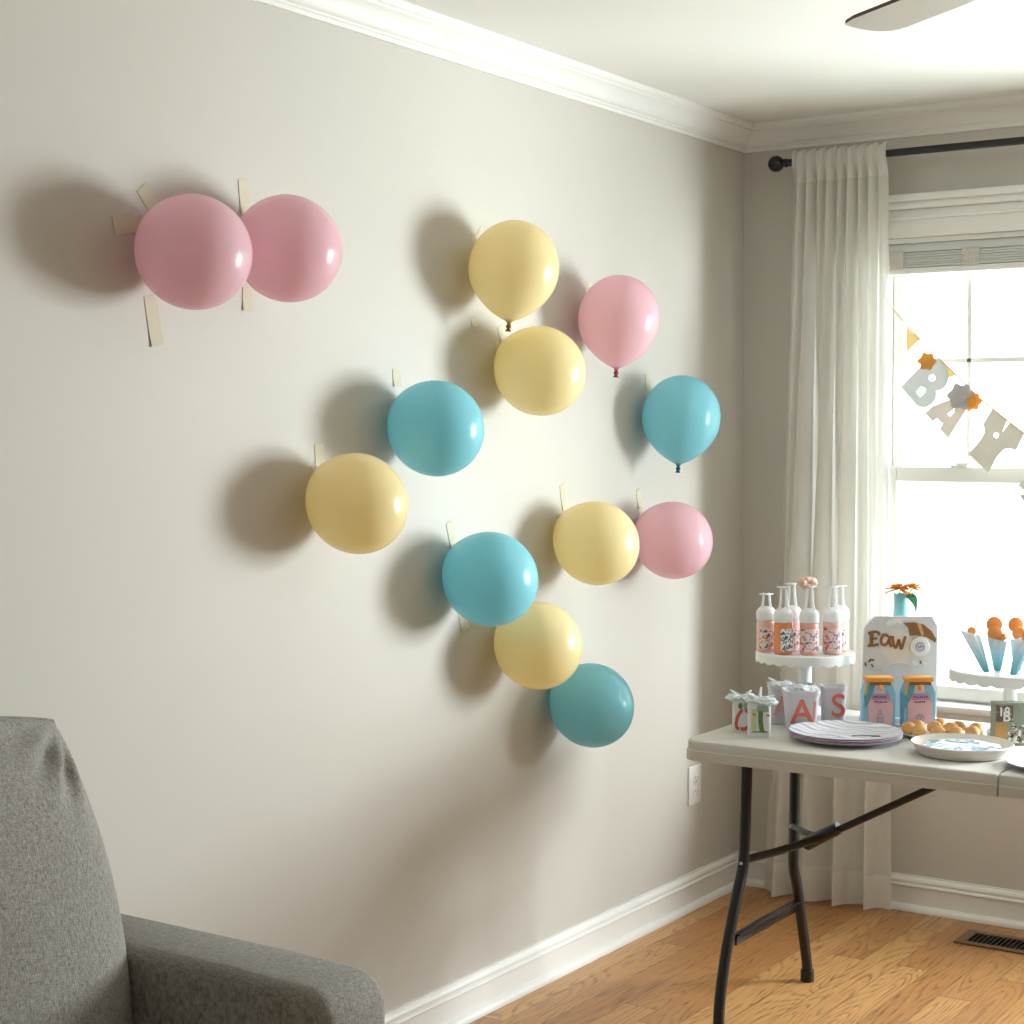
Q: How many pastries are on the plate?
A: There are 11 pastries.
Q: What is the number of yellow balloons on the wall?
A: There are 5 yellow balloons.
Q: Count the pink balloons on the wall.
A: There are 4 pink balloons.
